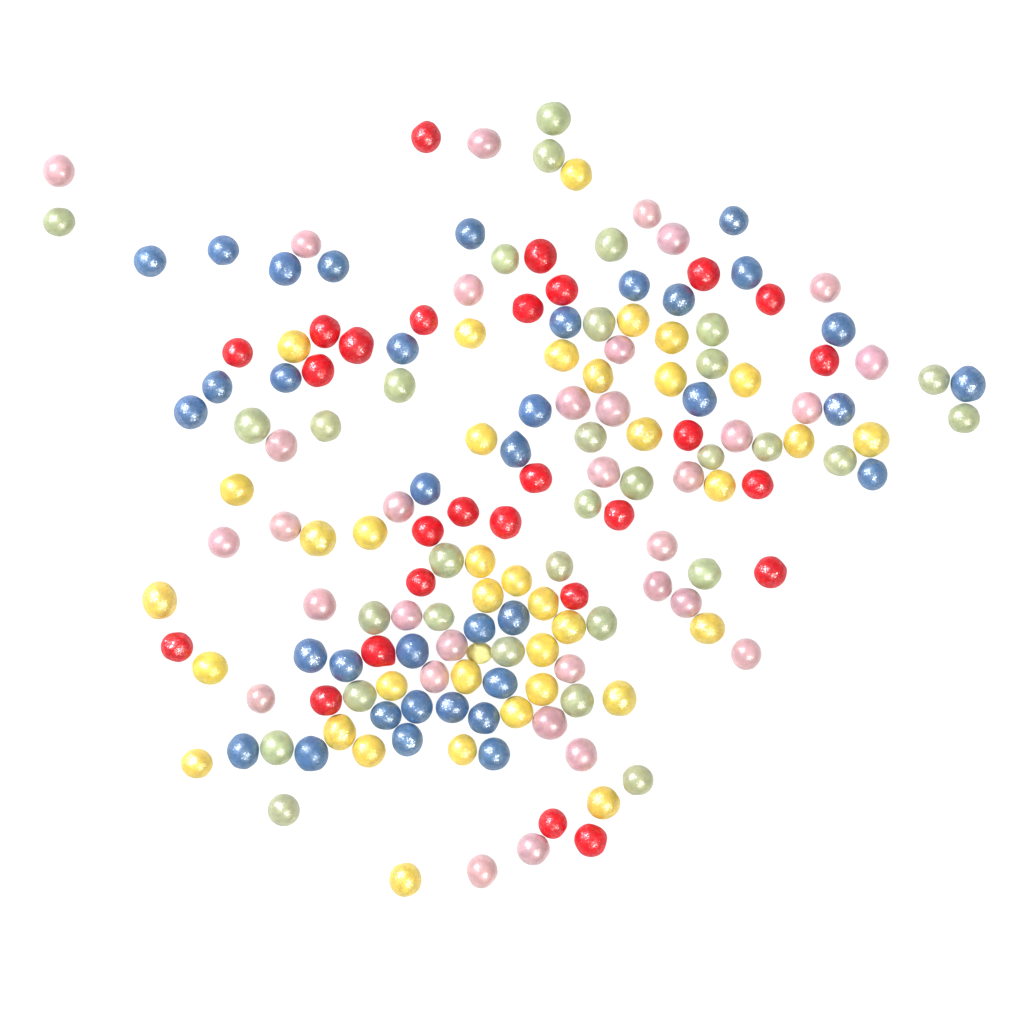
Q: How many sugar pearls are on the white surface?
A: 165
